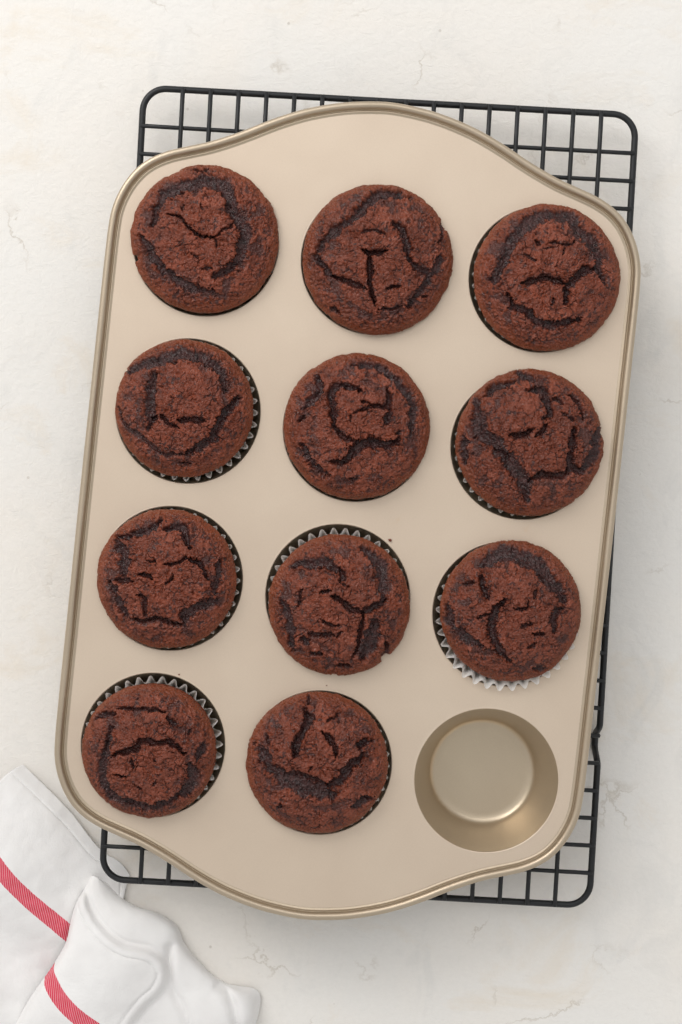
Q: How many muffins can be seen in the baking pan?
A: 11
